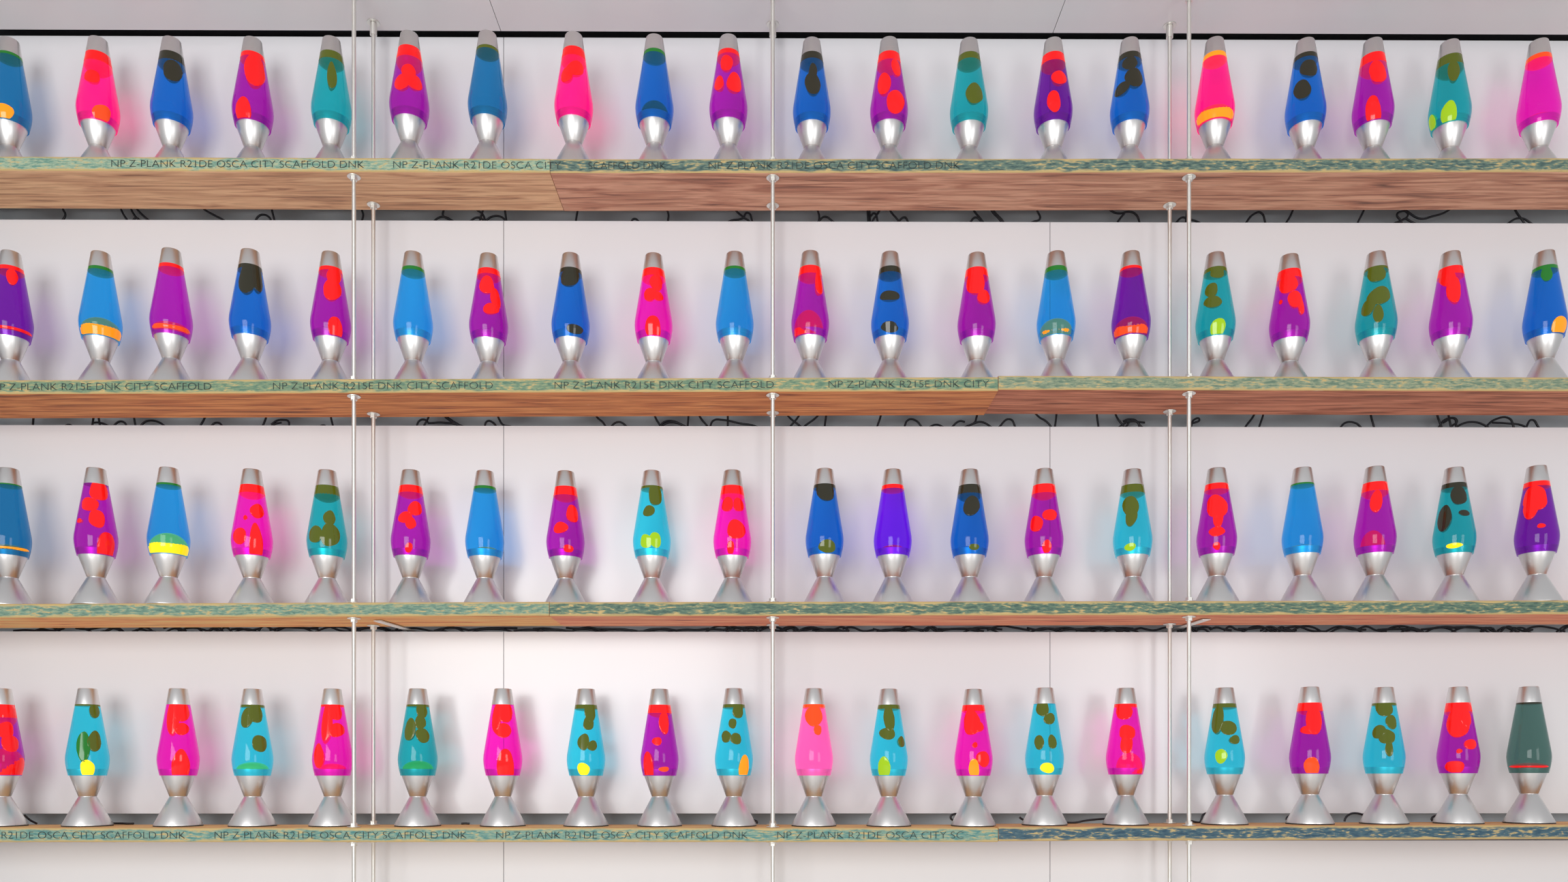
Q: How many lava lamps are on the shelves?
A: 80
